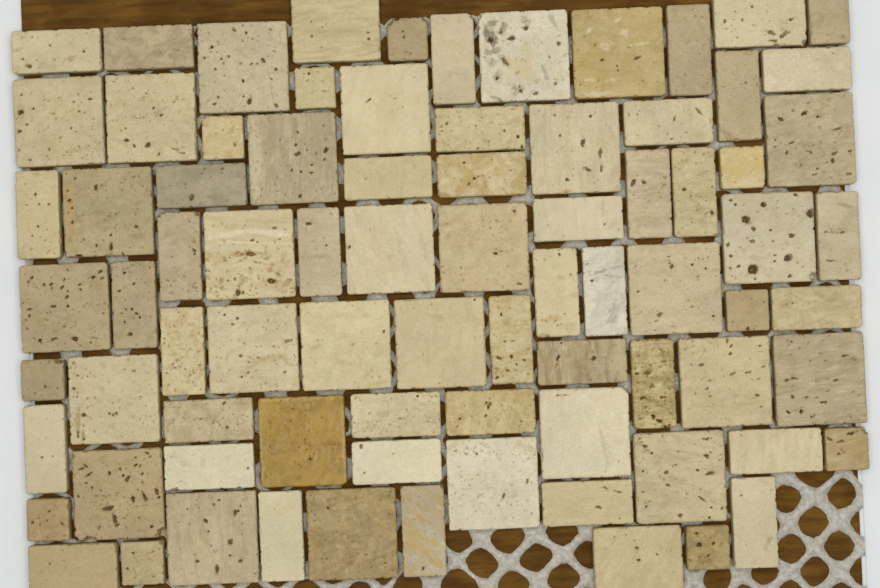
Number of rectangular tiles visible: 38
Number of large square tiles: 33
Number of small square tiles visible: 10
